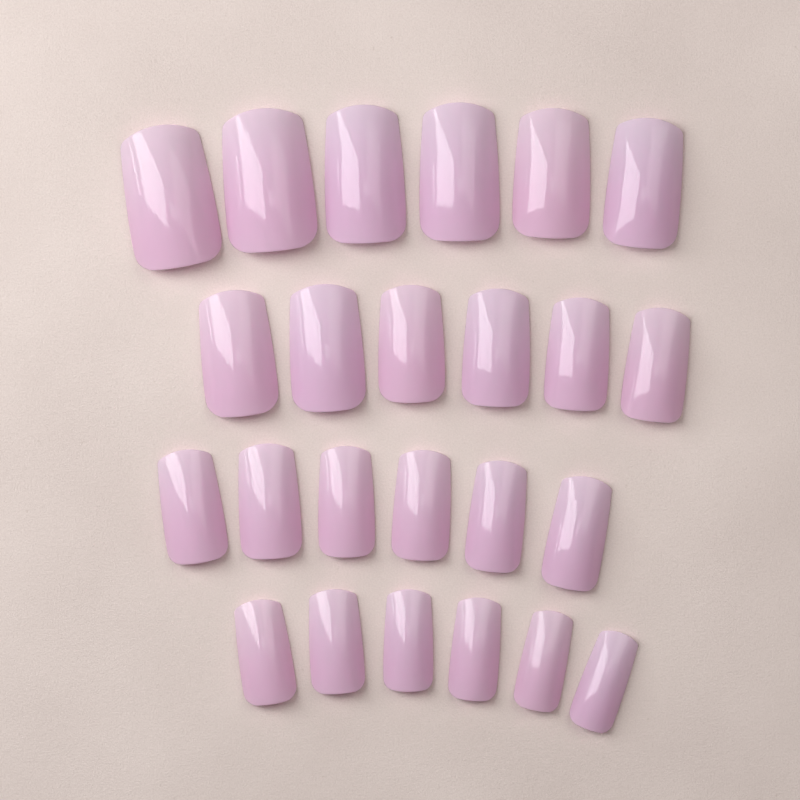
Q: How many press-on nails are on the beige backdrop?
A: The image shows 24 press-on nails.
